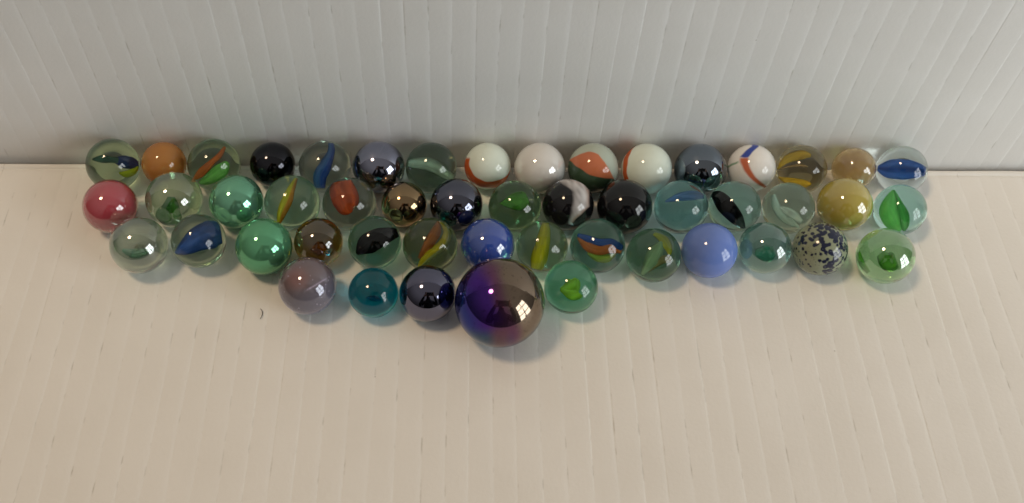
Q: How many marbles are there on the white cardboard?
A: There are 50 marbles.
